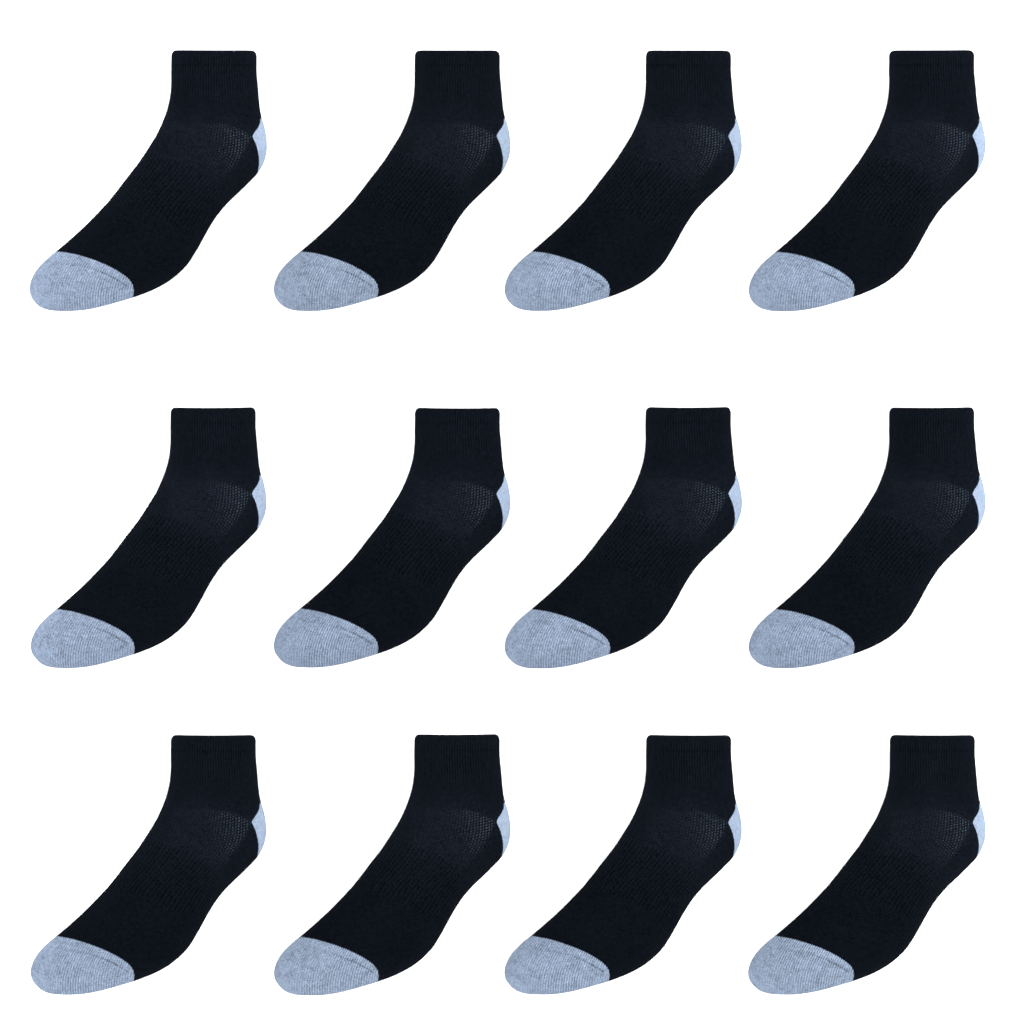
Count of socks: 12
